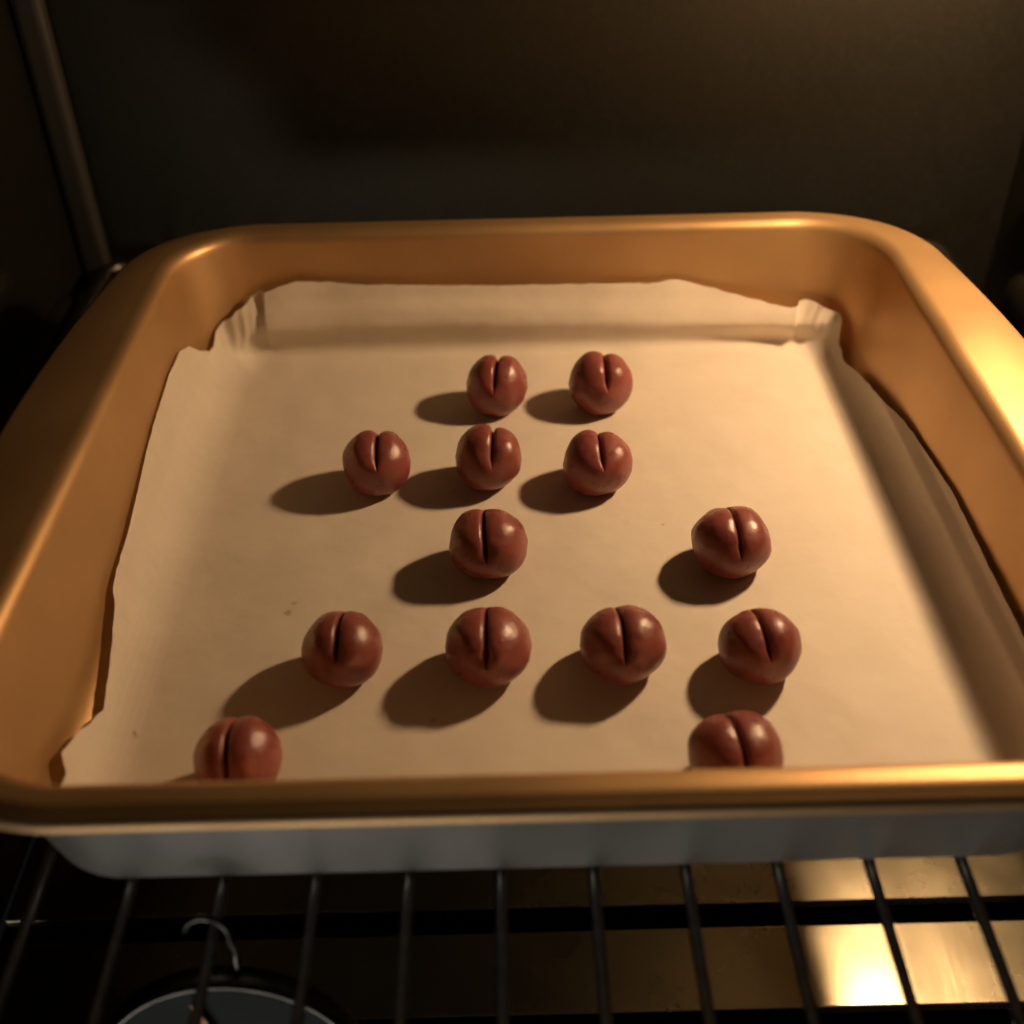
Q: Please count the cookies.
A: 13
